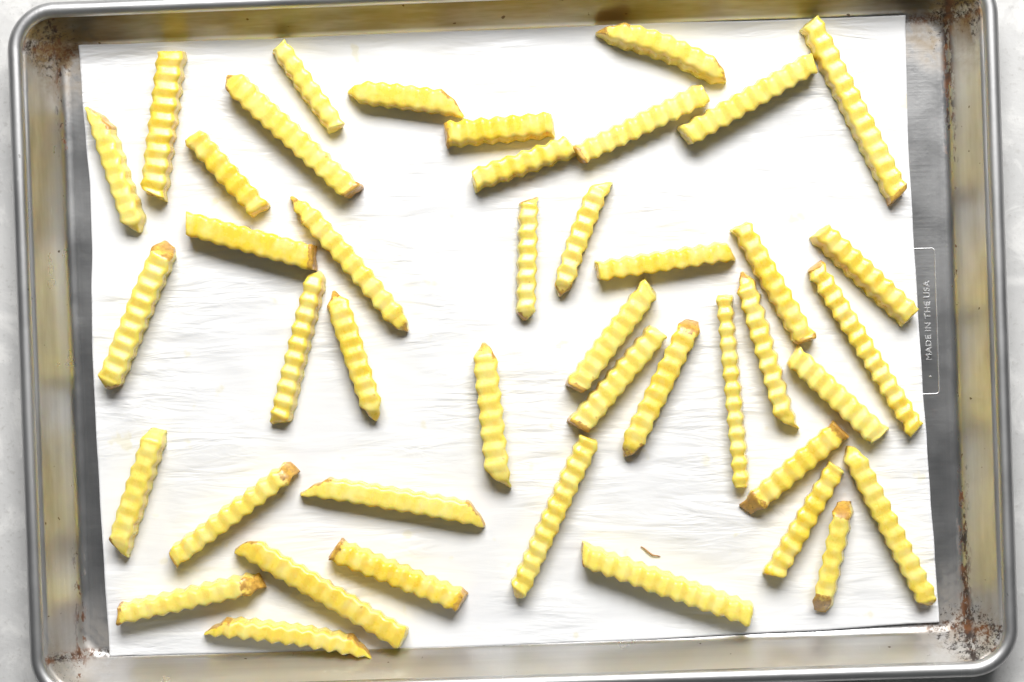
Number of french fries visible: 43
